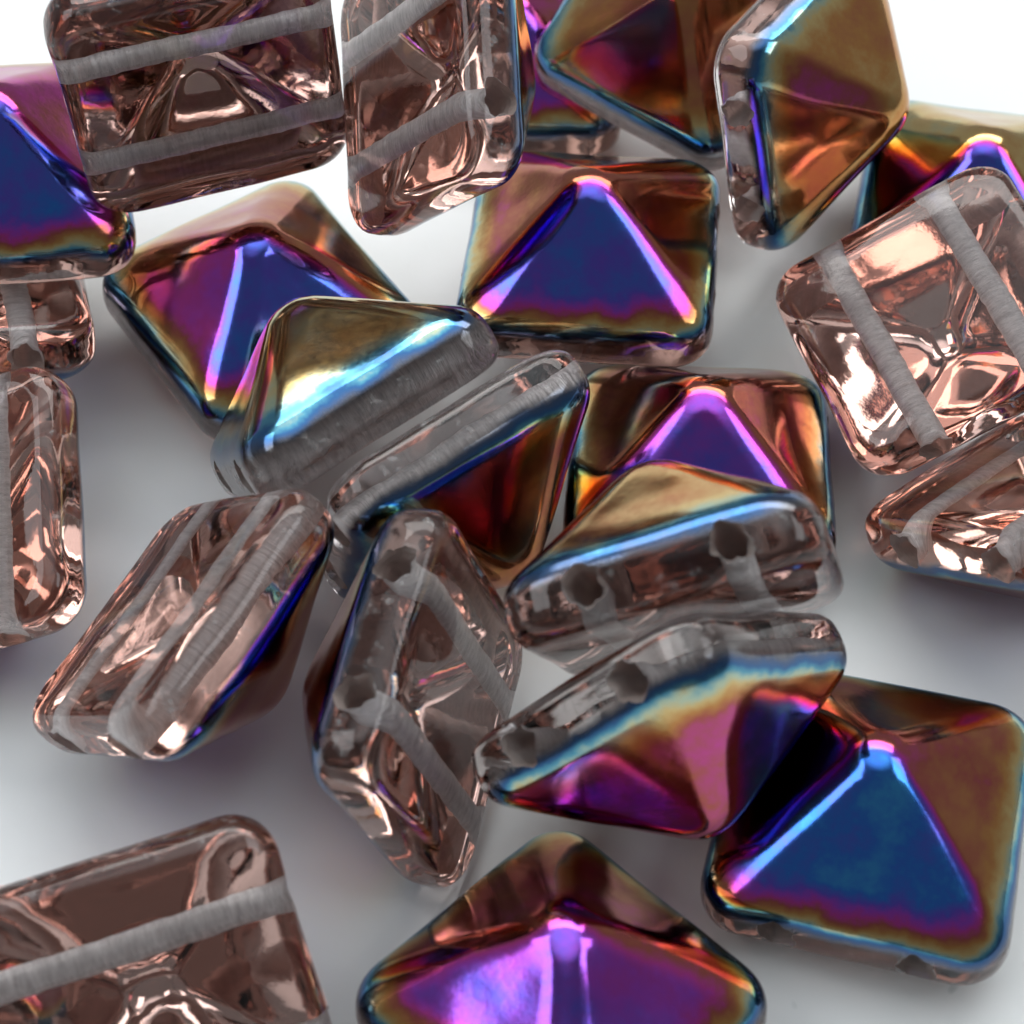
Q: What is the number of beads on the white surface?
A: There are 23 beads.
